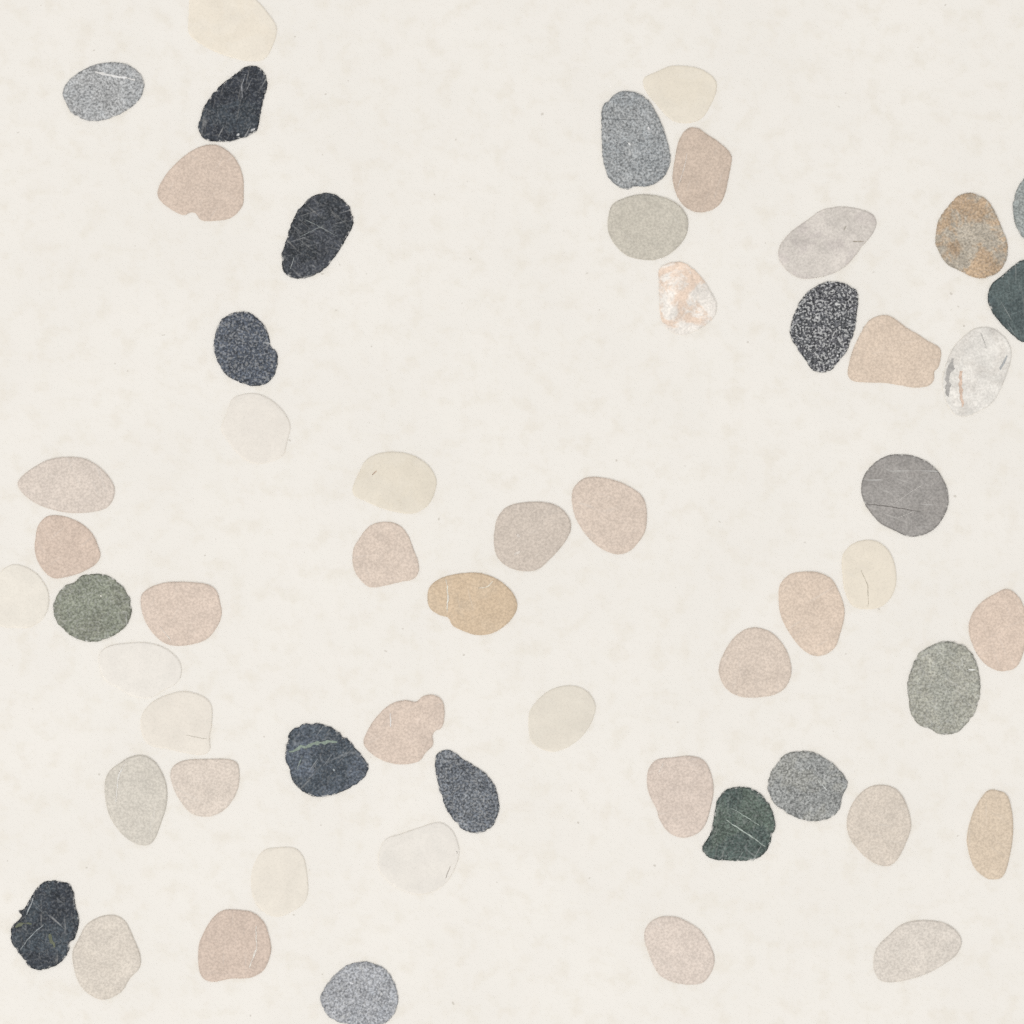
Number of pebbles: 56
